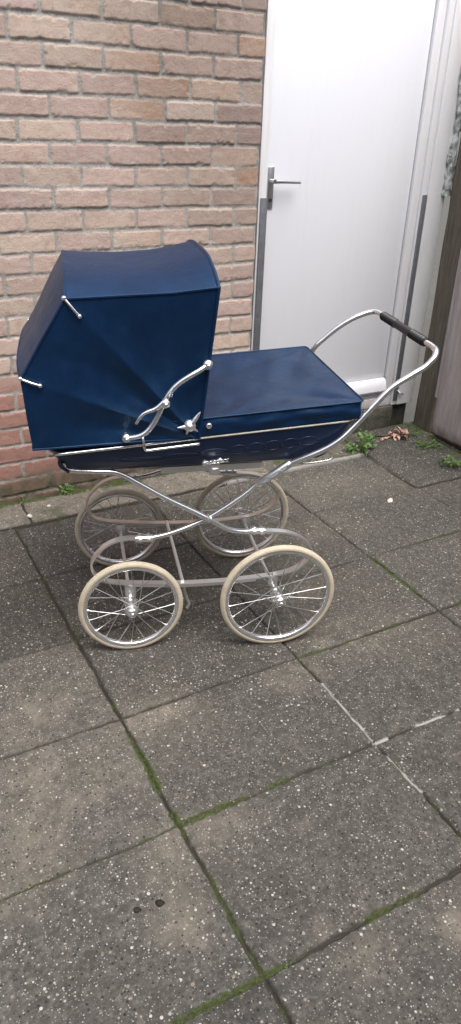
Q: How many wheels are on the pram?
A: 4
